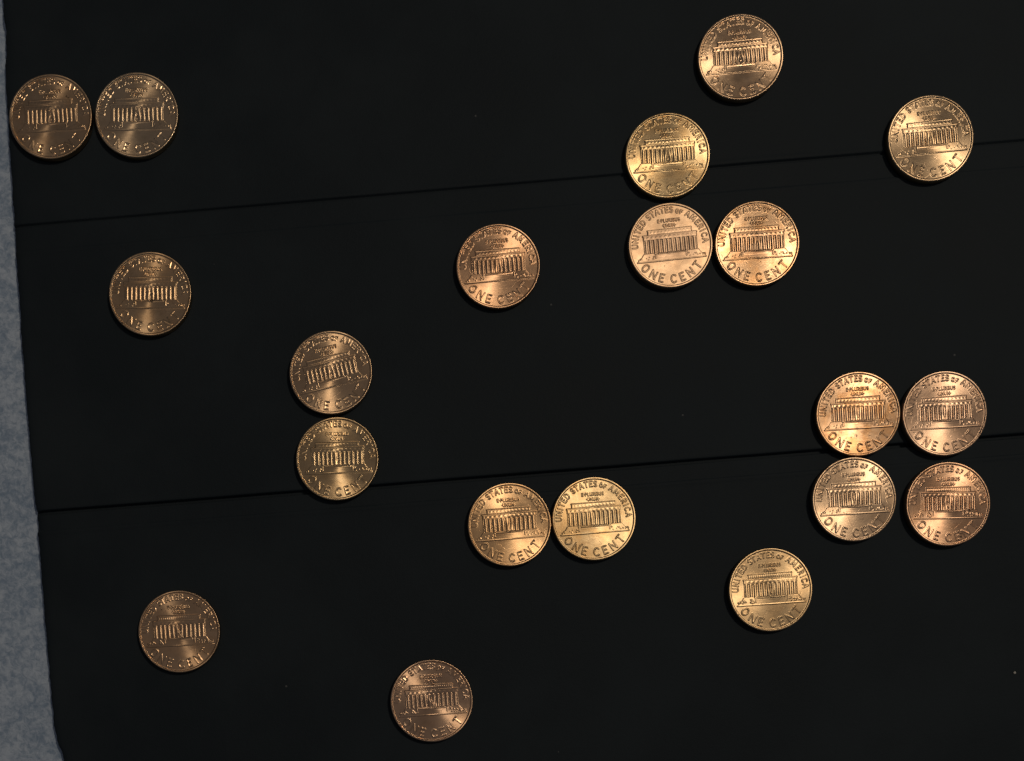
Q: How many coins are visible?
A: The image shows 20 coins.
